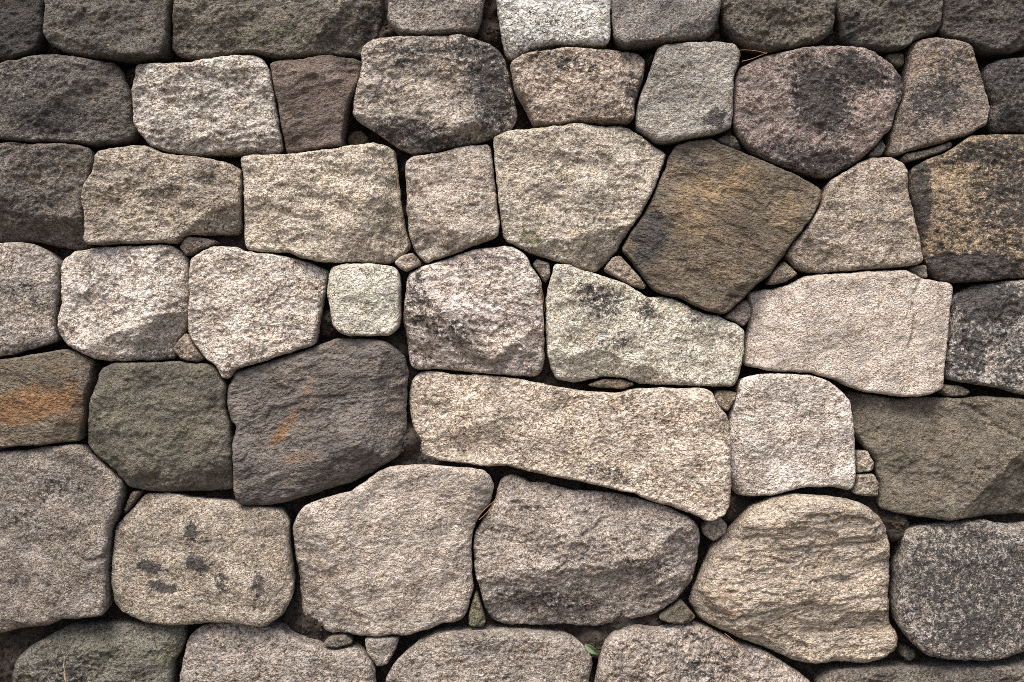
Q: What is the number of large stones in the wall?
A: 51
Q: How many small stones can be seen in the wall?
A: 25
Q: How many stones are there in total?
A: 76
